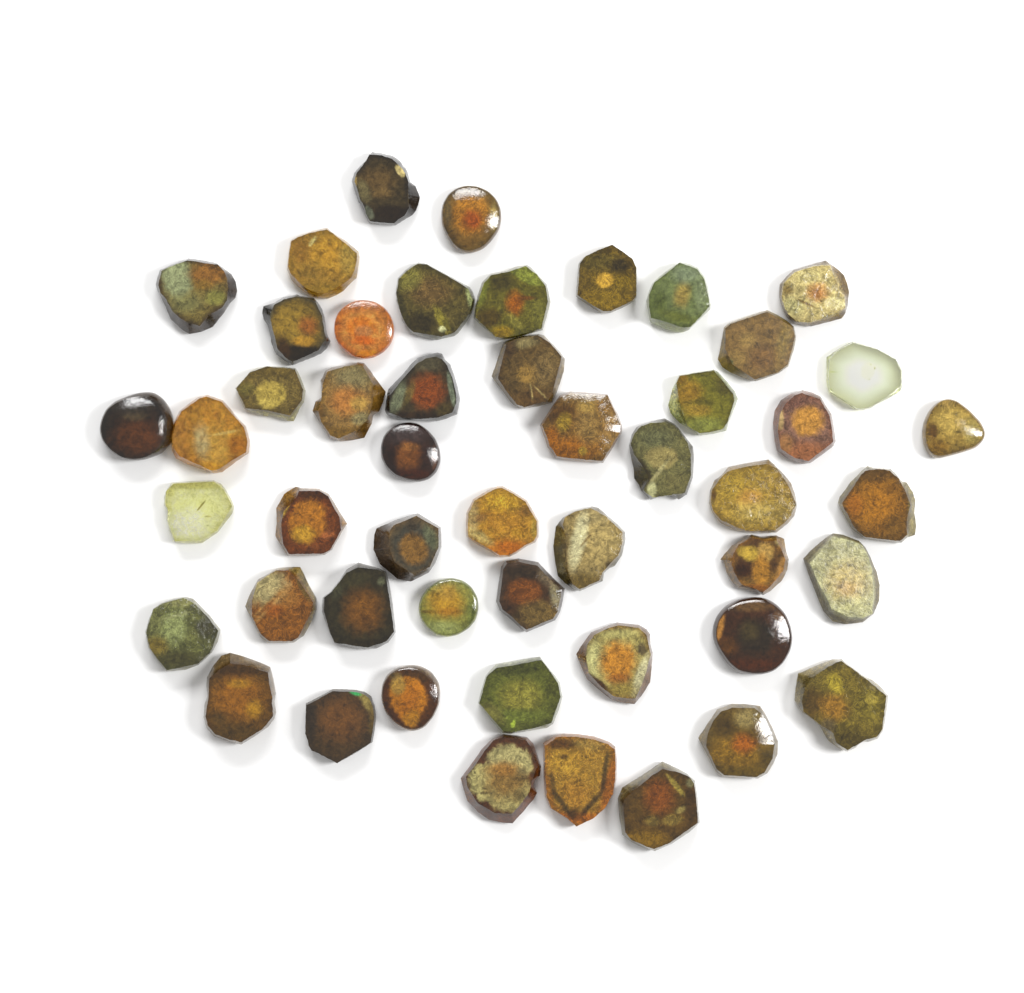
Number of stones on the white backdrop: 50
